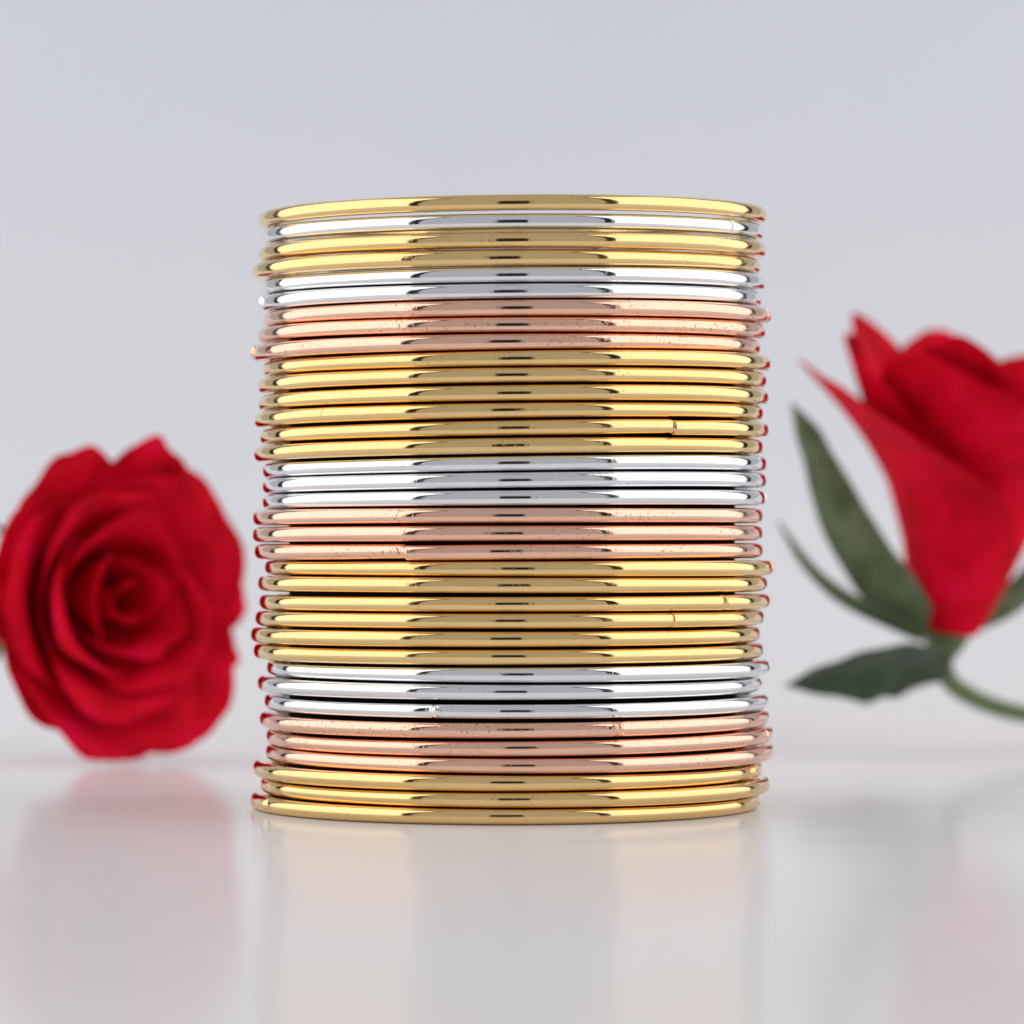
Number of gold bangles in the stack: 18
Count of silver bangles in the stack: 9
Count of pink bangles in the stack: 9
